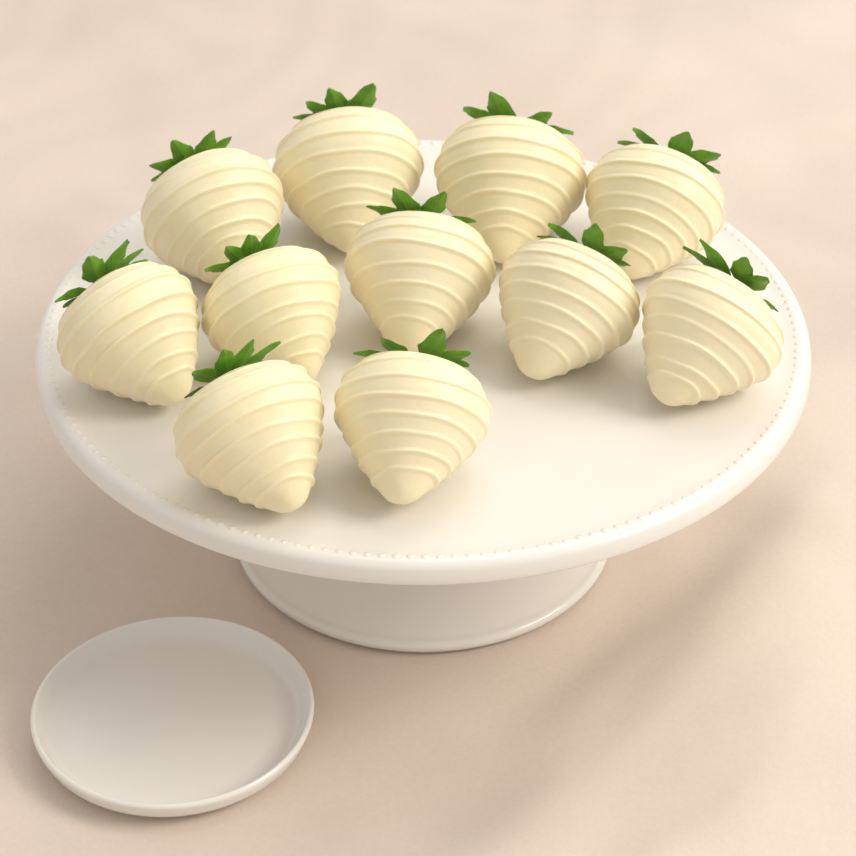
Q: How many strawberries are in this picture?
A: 11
